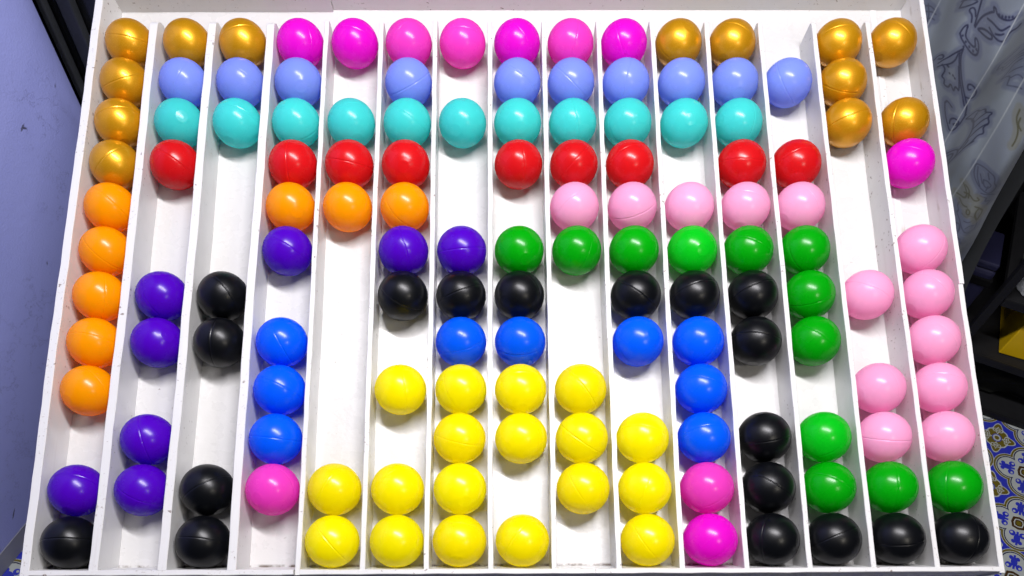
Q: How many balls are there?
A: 140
